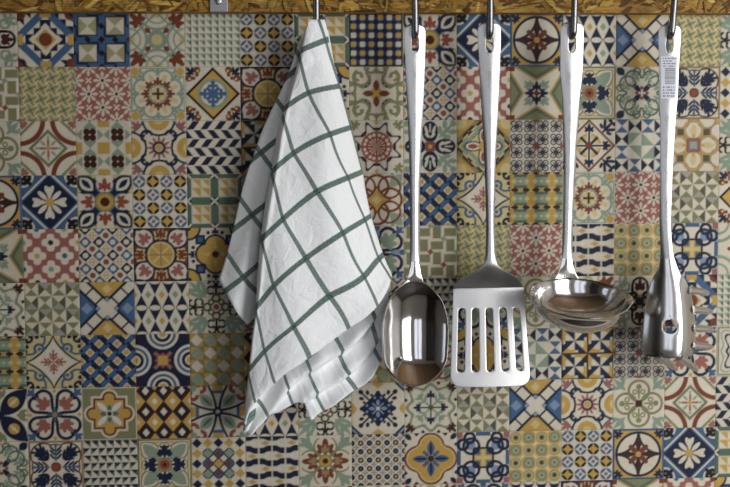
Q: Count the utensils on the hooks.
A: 4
